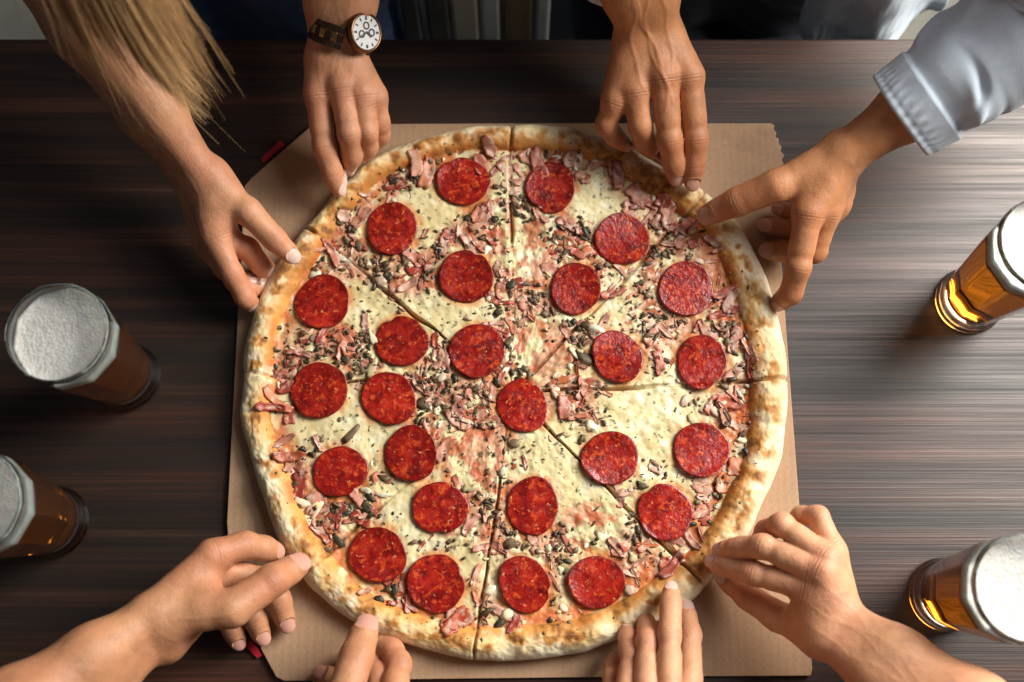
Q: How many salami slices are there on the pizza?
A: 26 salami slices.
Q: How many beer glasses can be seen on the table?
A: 4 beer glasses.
